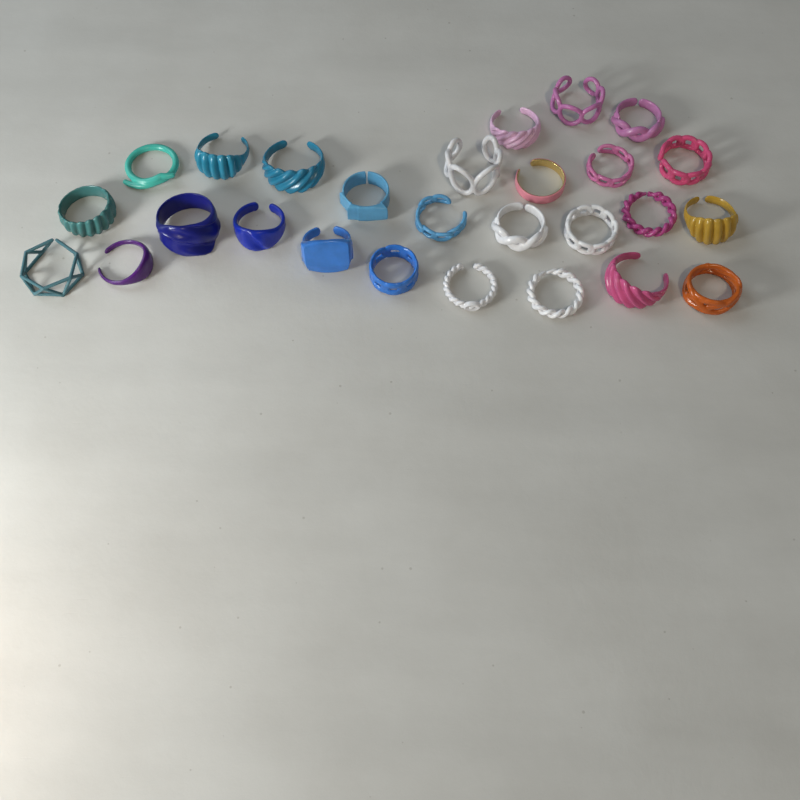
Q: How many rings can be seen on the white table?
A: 27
